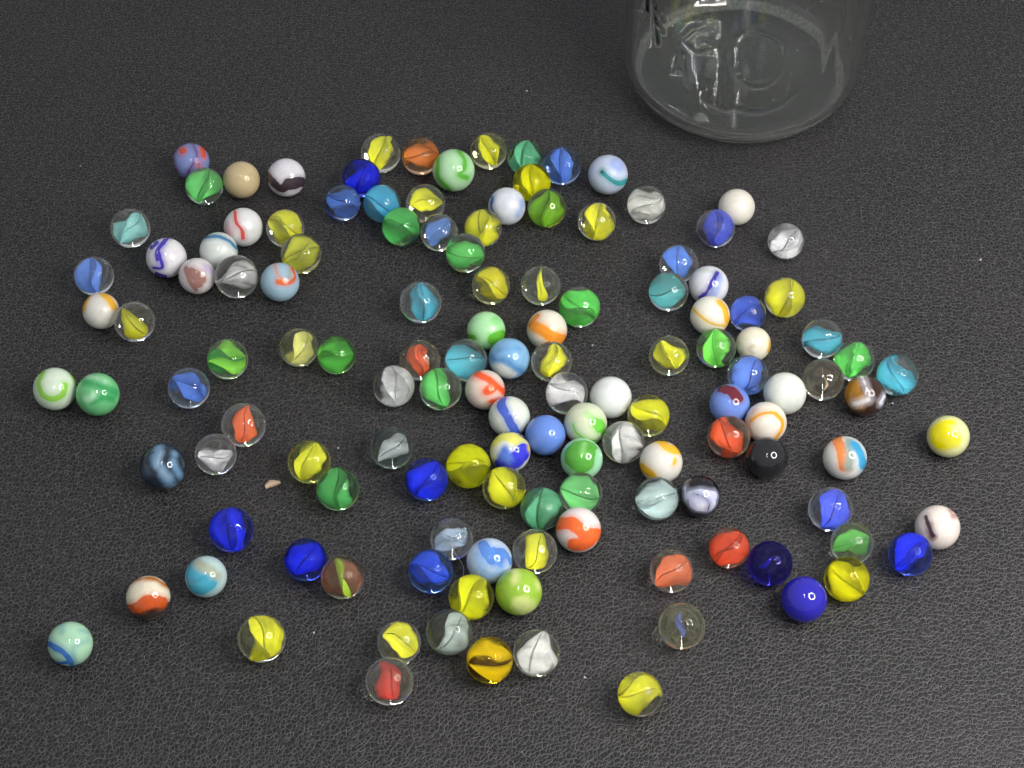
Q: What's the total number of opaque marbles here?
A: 46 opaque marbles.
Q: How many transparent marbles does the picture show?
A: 87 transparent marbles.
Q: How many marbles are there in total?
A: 133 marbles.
